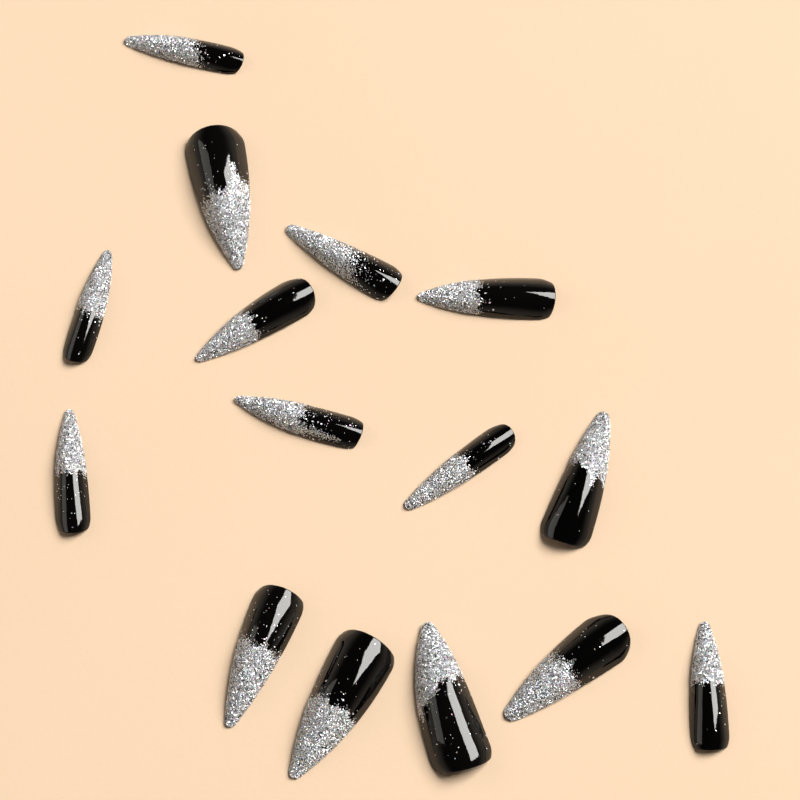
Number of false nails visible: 15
